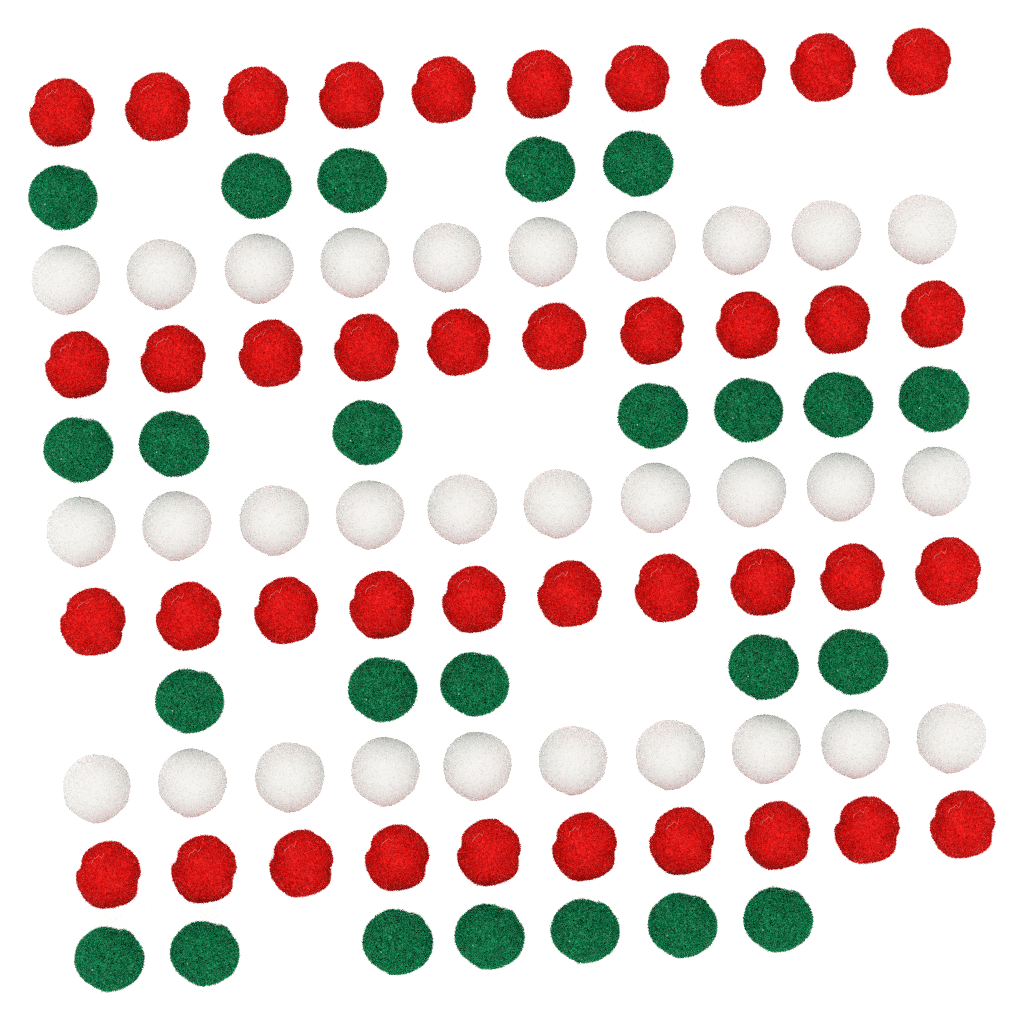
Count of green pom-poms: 24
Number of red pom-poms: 40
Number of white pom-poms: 30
